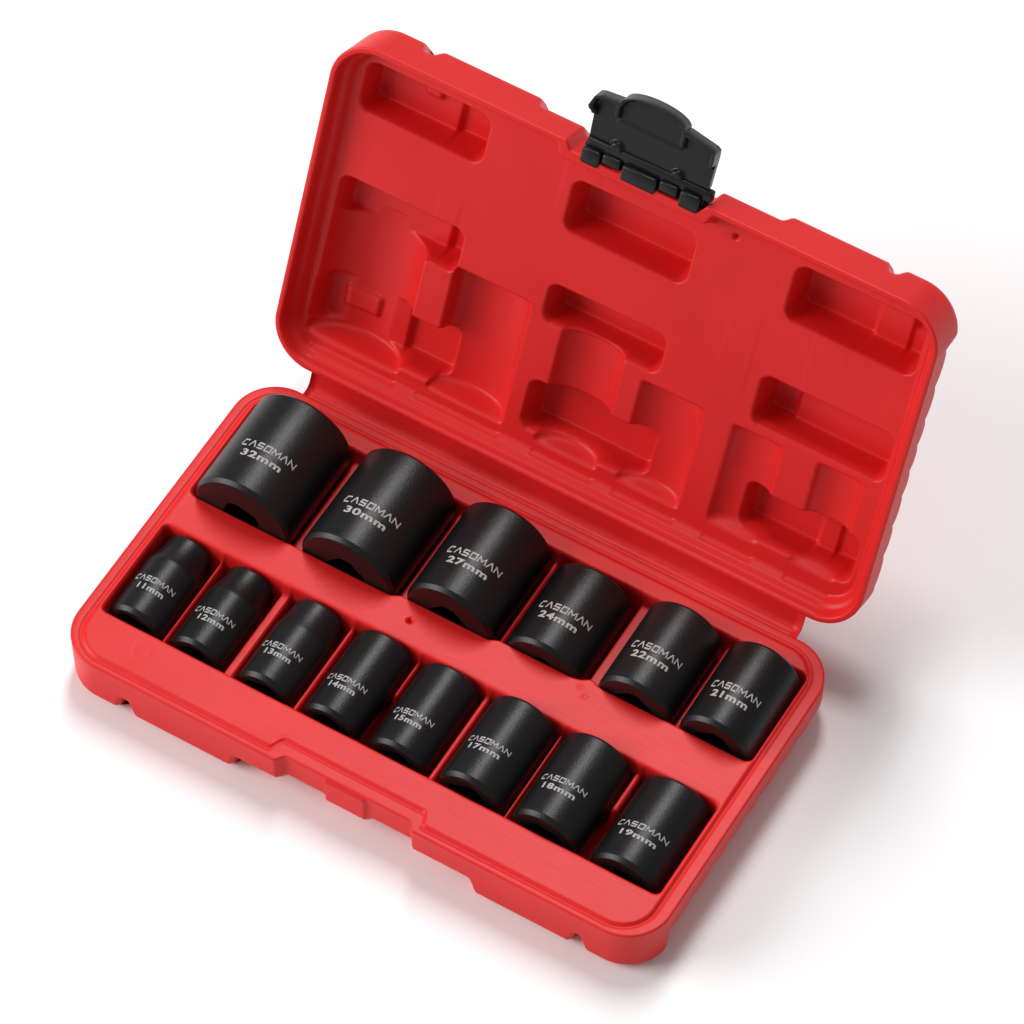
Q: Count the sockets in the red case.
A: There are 14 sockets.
